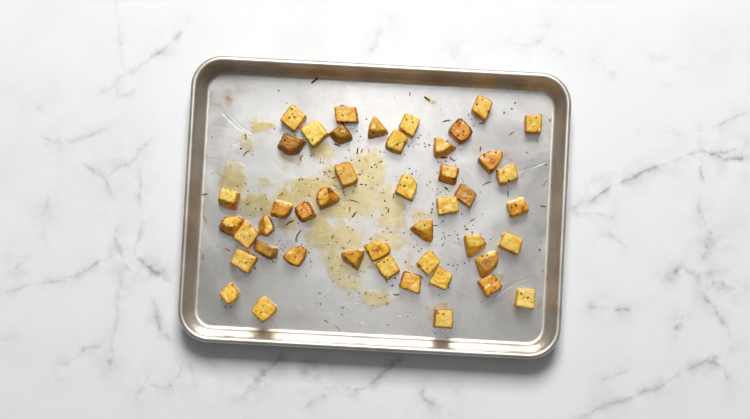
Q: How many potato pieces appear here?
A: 45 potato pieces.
